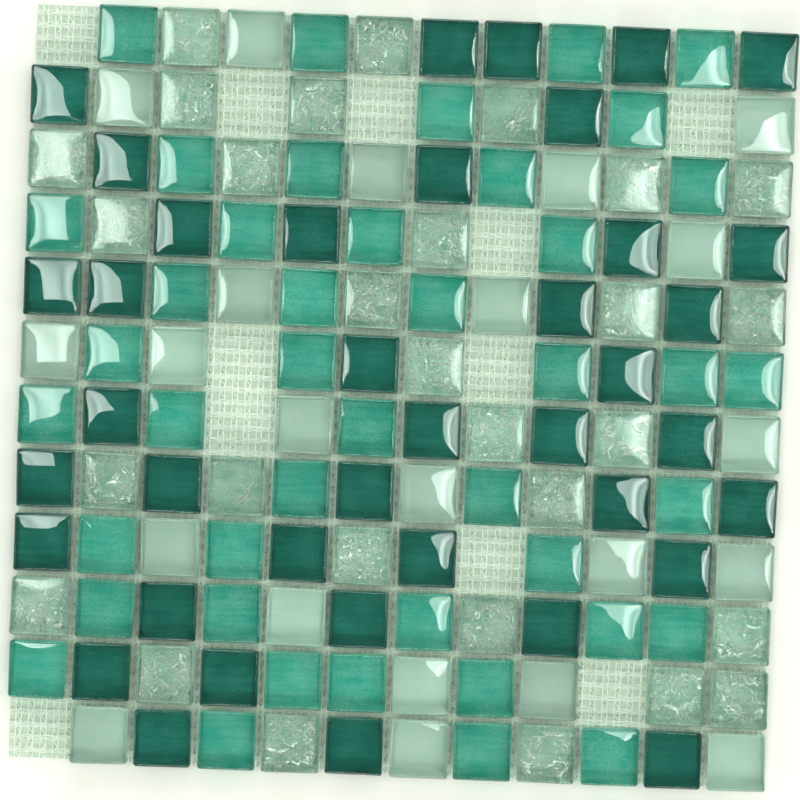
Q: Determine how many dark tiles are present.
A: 39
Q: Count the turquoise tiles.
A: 43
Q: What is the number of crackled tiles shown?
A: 29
